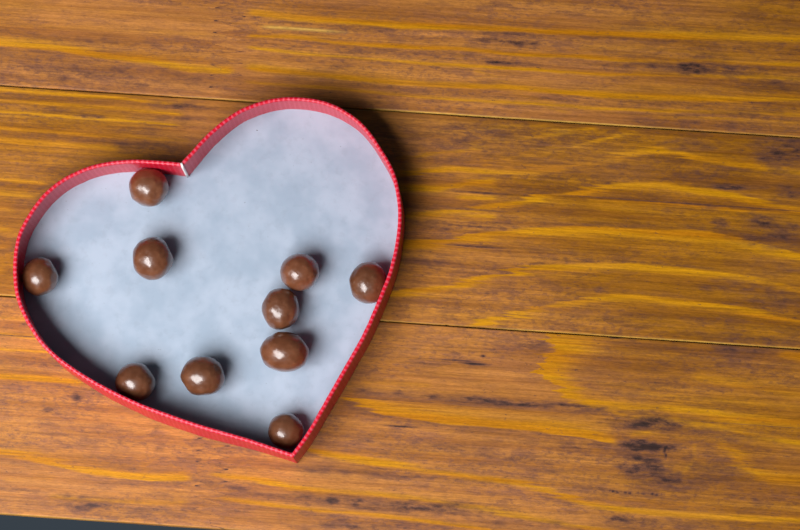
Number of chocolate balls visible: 10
